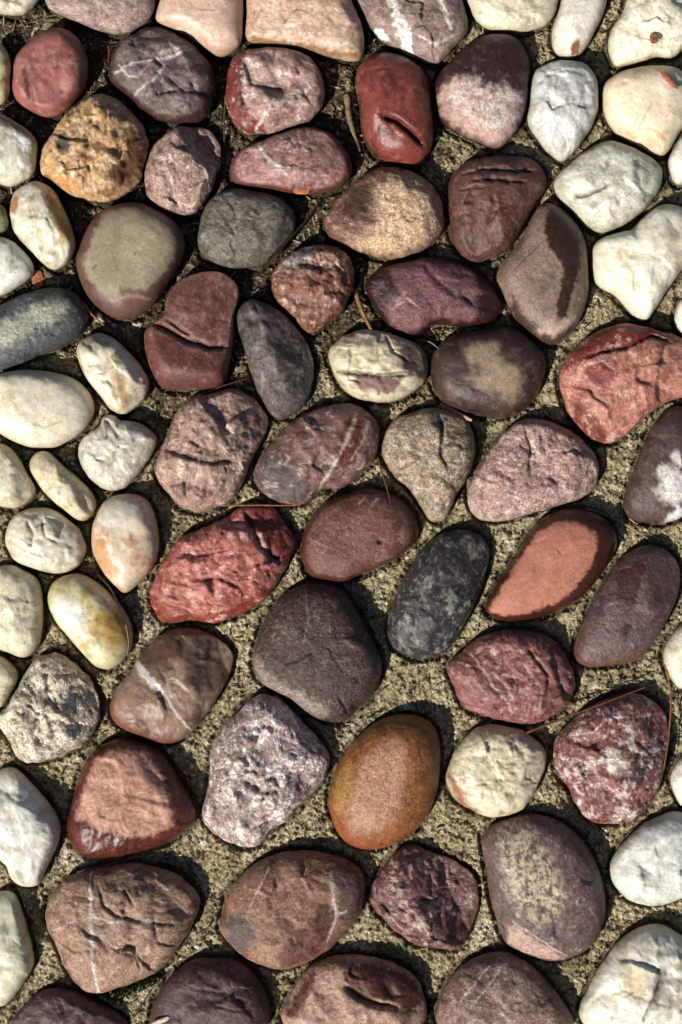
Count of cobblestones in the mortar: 83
